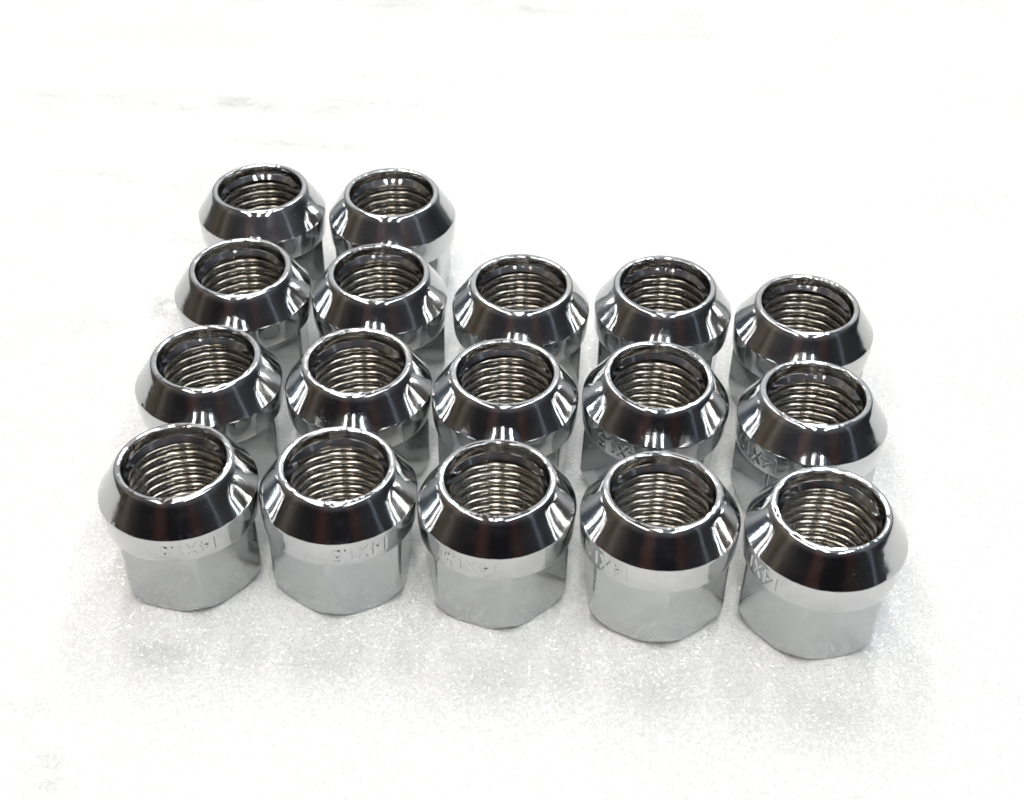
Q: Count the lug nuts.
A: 17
